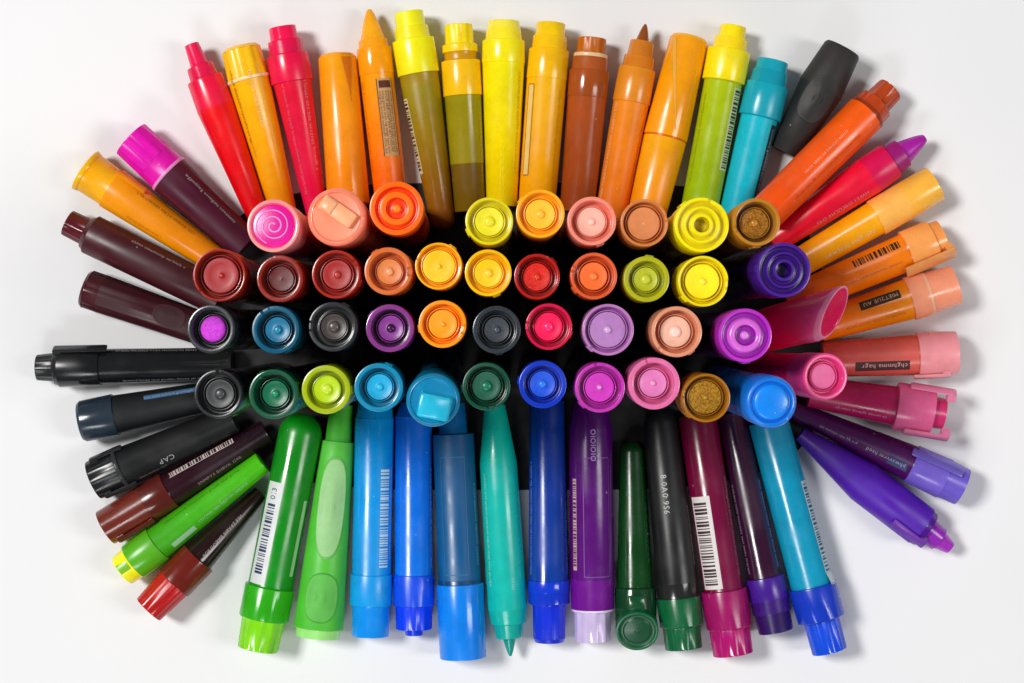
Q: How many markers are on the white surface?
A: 90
